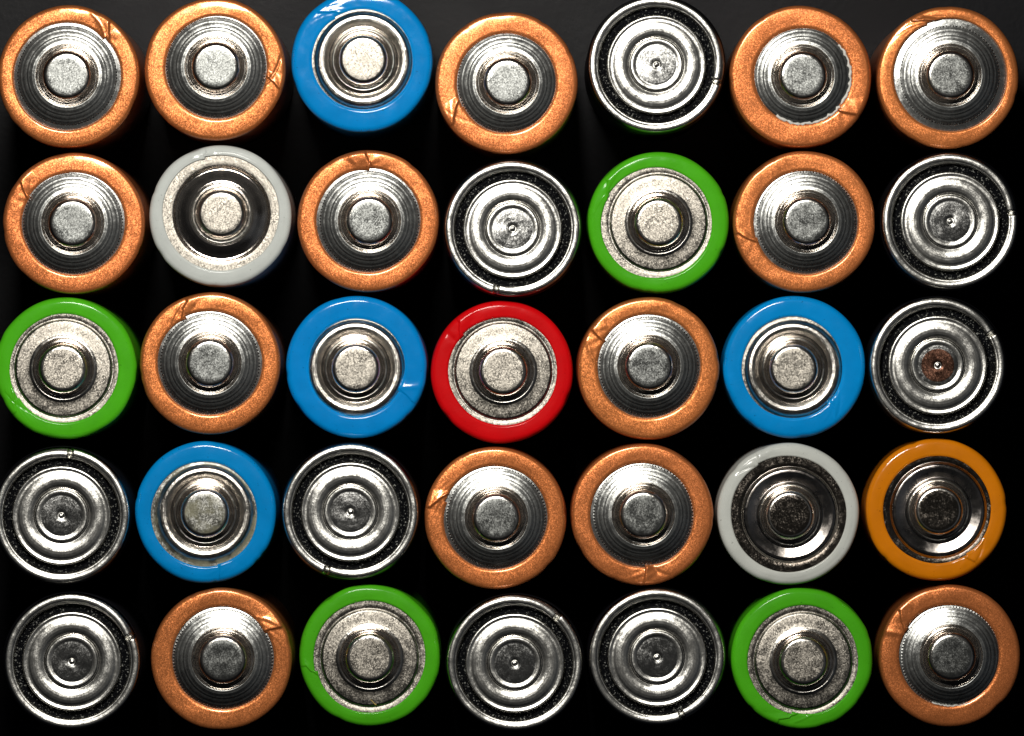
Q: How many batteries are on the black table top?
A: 35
